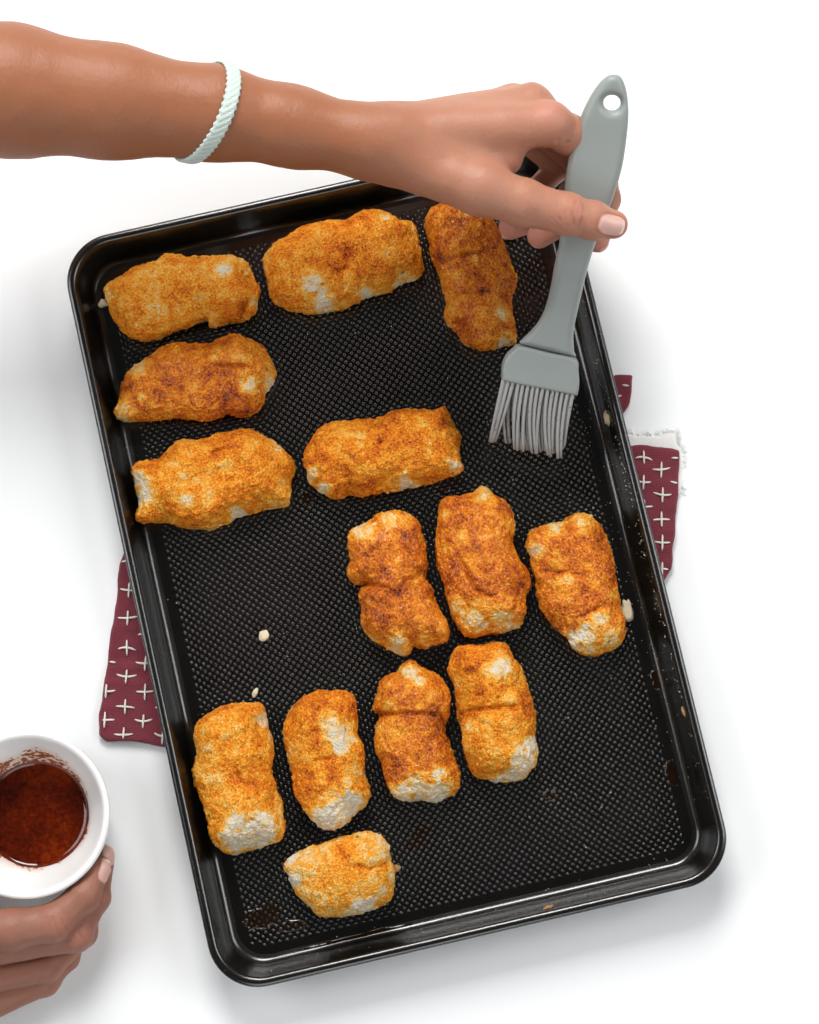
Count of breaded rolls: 14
